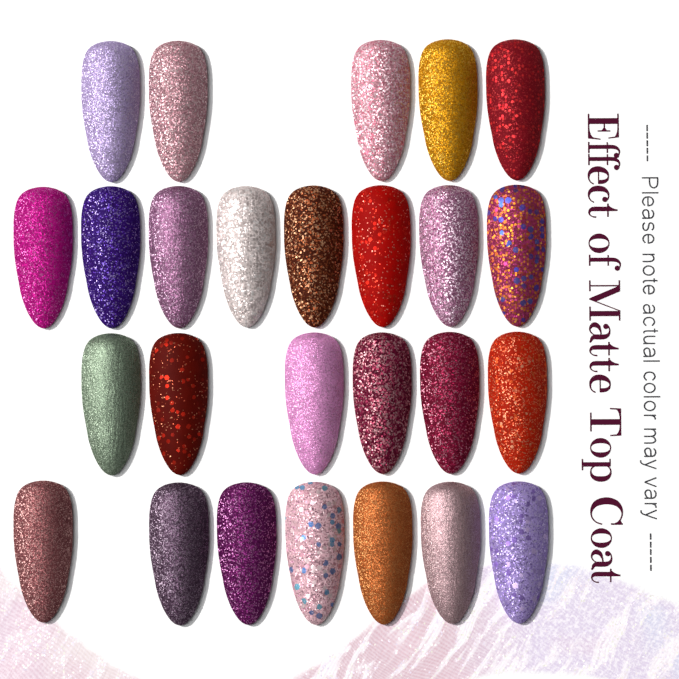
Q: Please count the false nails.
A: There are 26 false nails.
